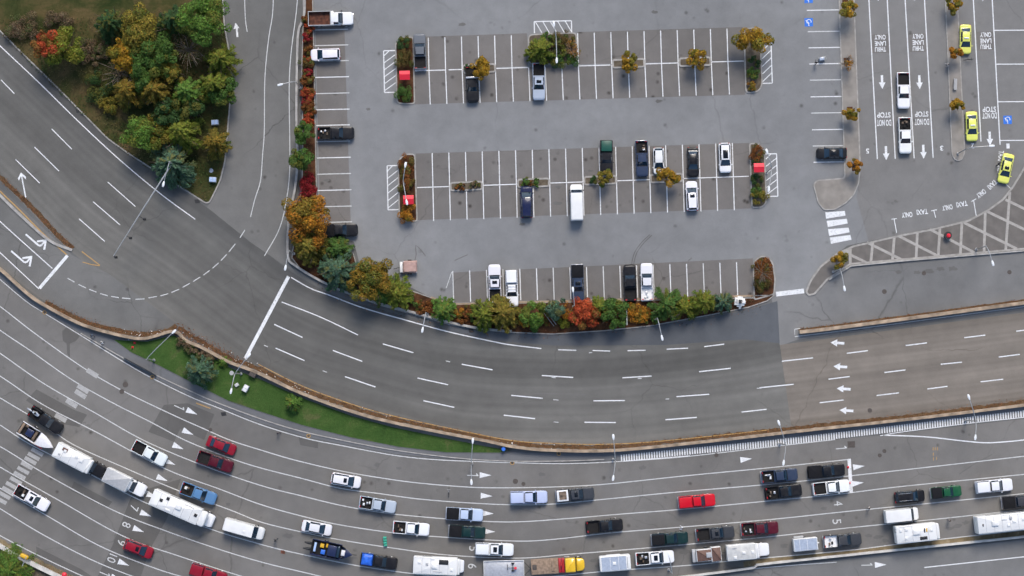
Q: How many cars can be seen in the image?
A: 15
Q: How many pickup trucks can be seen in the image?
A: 42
